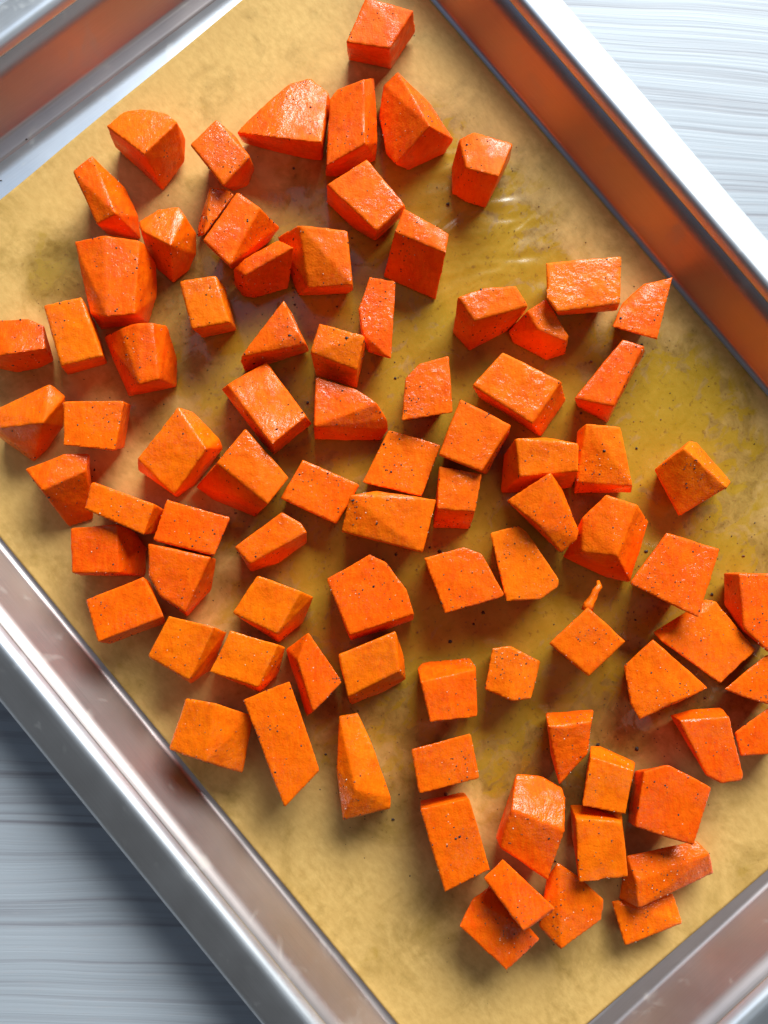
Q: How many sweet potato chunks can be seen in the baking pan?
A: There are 86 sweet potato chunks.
